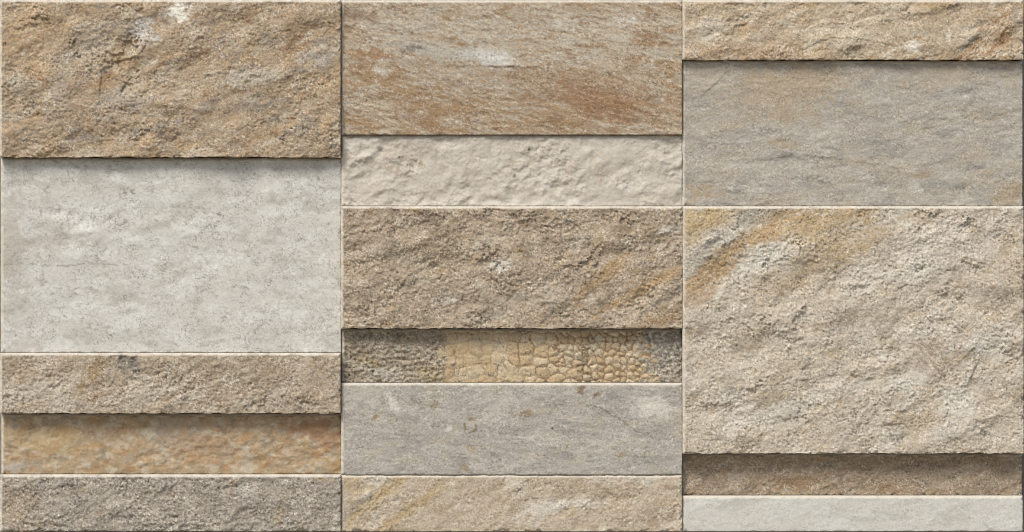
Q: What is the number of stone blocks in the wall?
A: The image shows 16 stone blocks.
